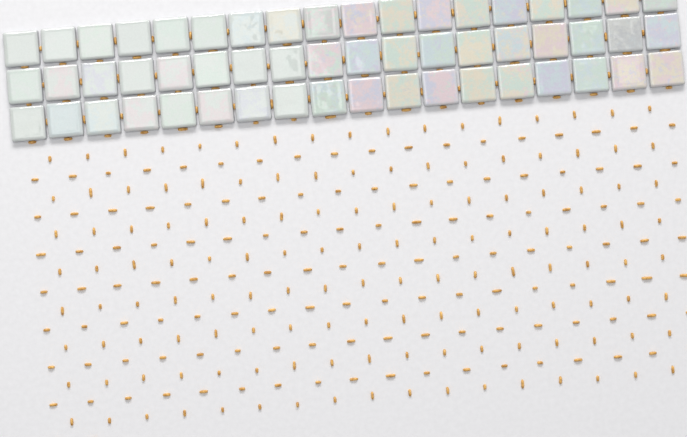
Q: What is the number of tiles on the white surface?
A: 54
